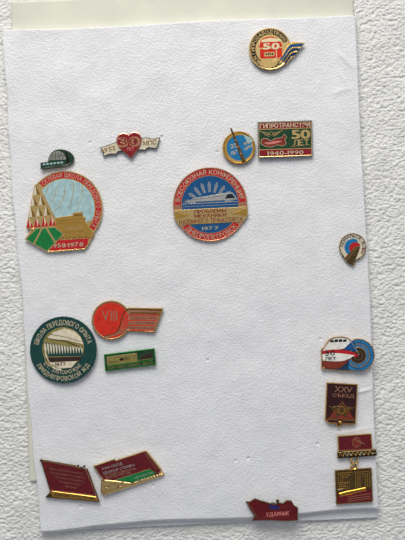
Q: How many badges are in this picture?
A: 17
